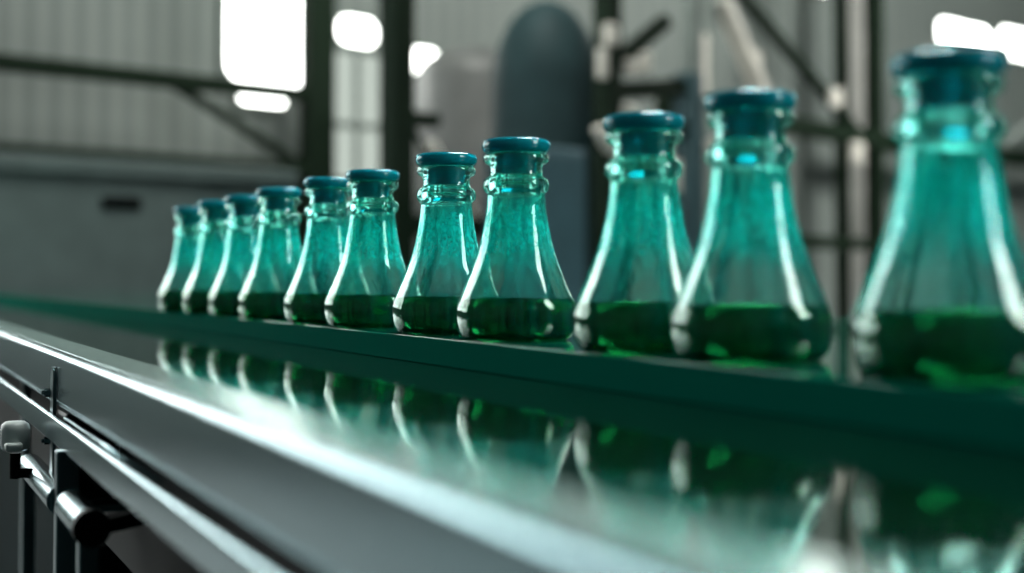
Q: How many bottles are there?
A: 11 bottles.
